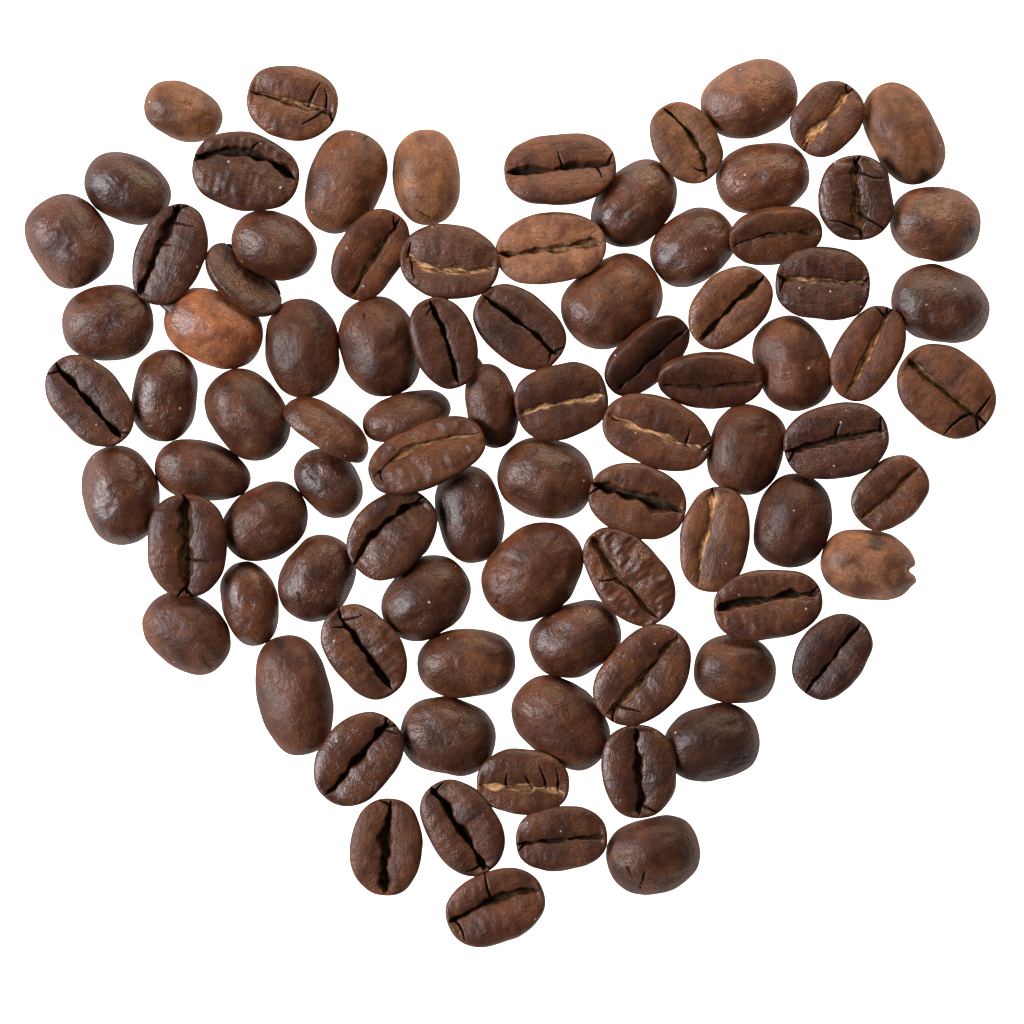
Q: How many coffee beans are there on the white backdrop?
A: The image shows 88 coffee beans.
